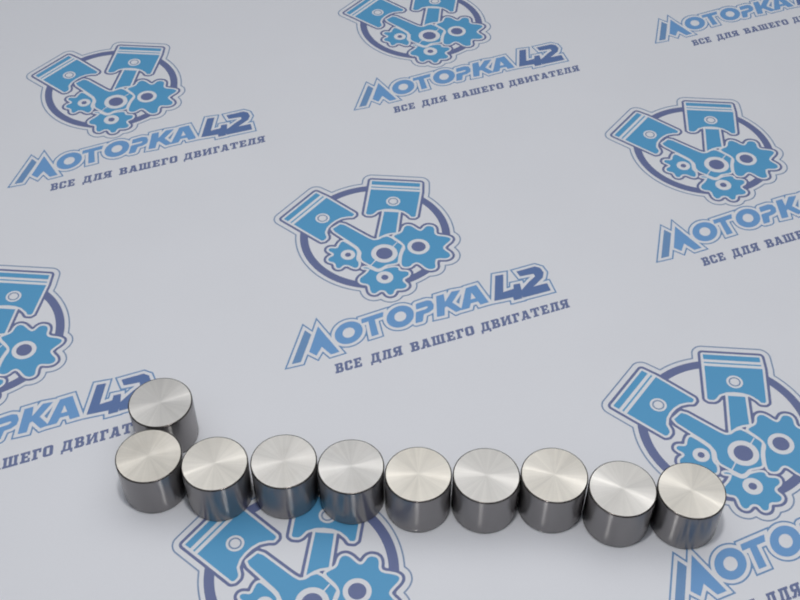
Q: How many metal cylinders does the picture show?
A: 10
